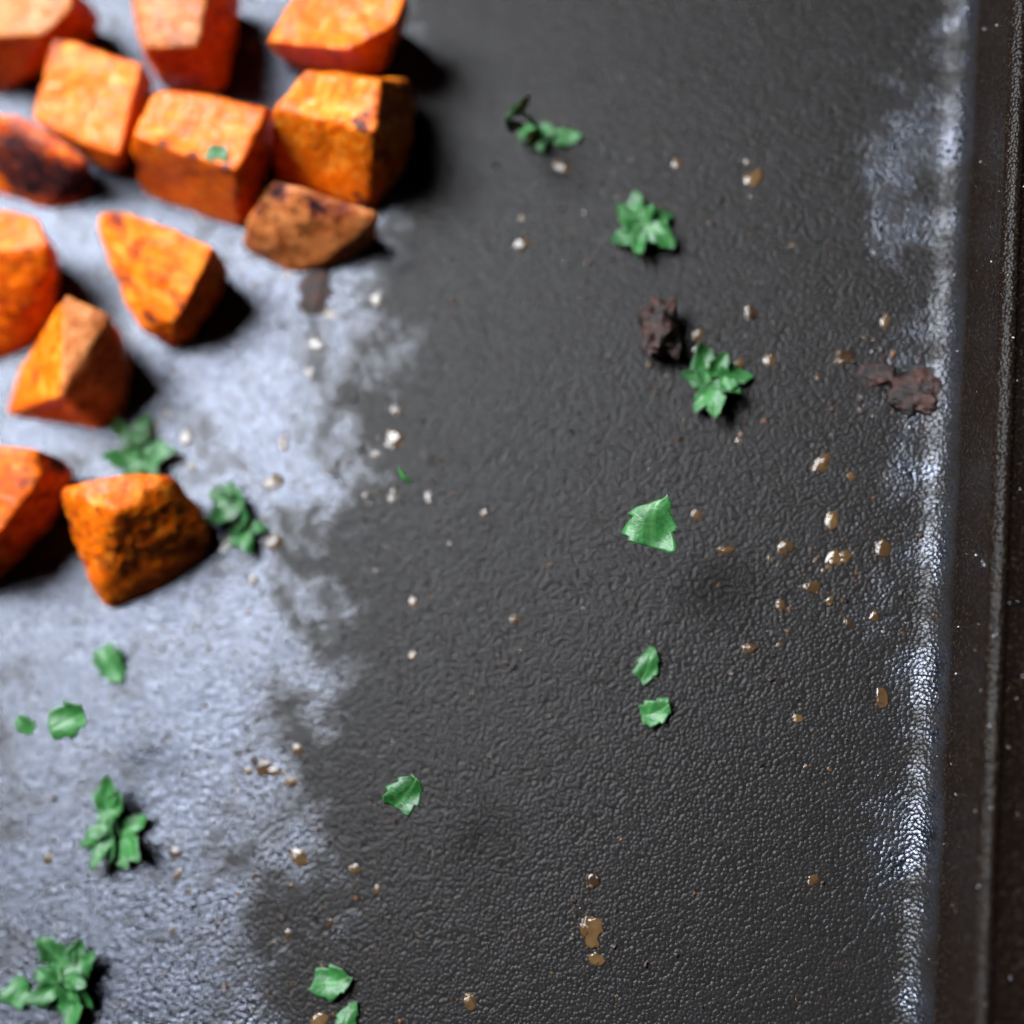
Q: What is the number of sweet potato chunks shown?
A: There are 13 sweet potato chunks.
